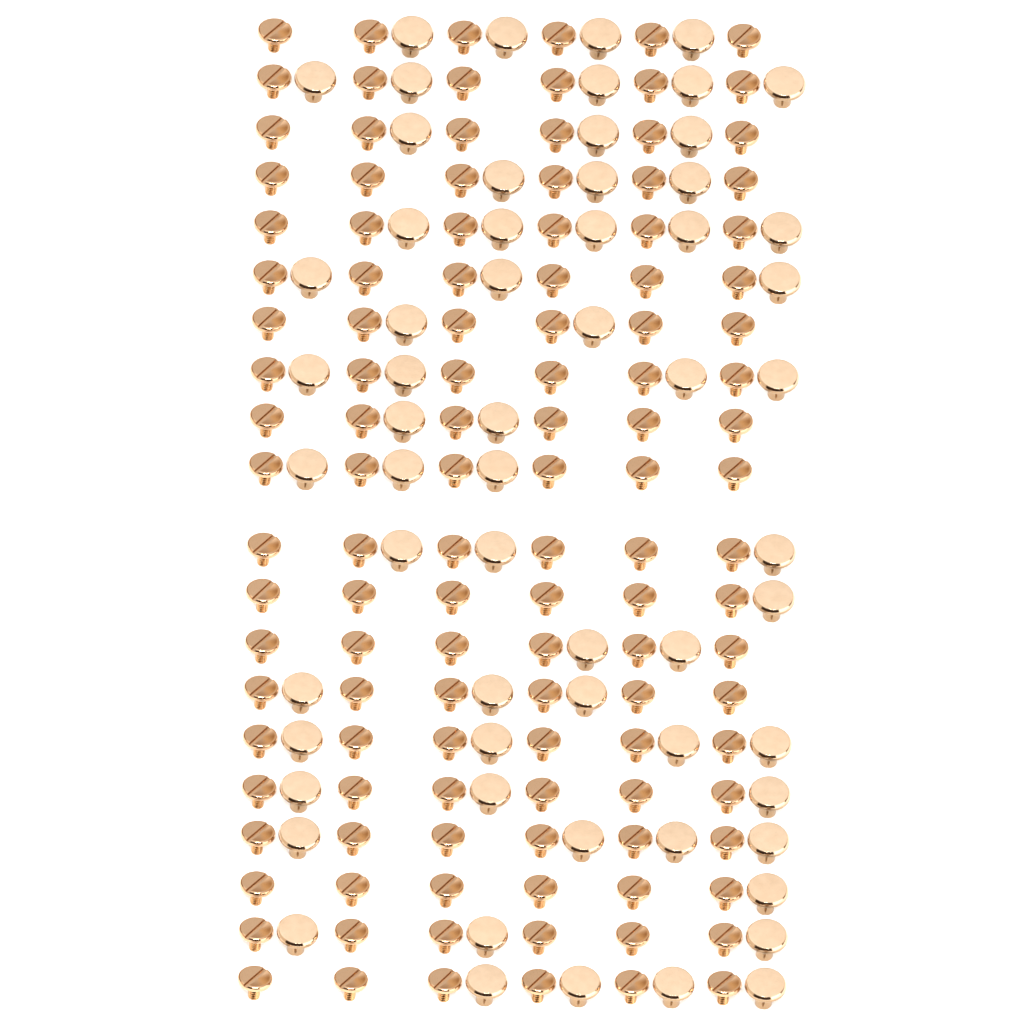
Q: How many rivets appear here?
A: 62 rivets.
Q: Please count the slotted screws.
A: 120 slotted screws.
